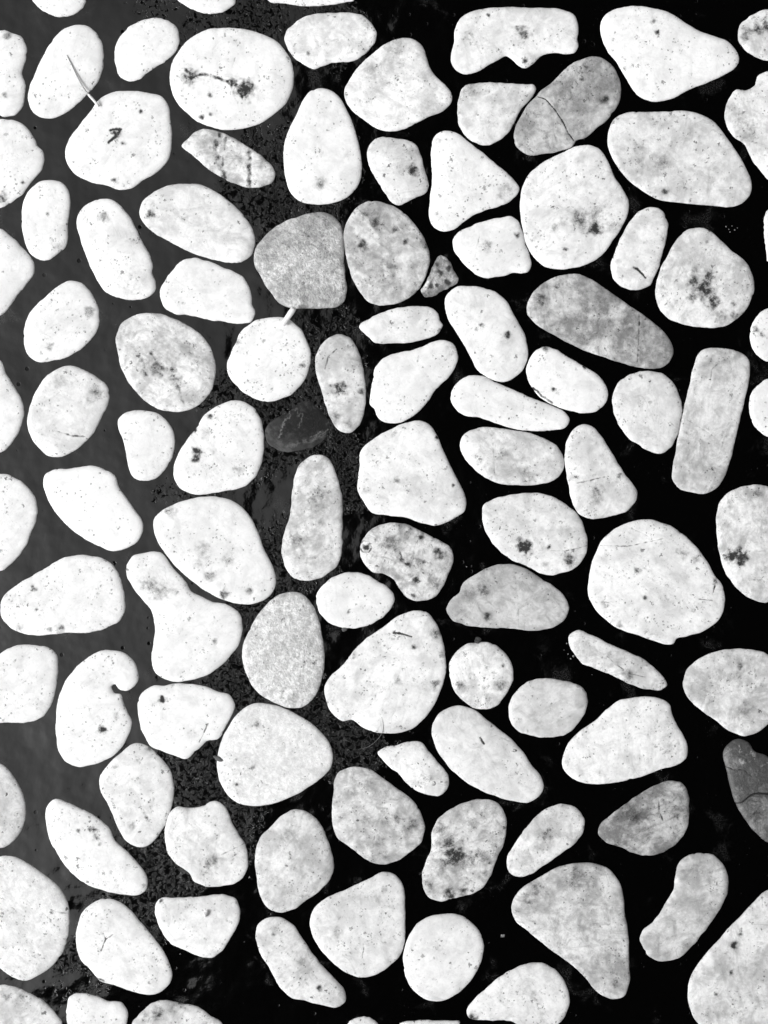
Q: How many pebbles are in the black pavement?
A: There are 107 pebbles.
